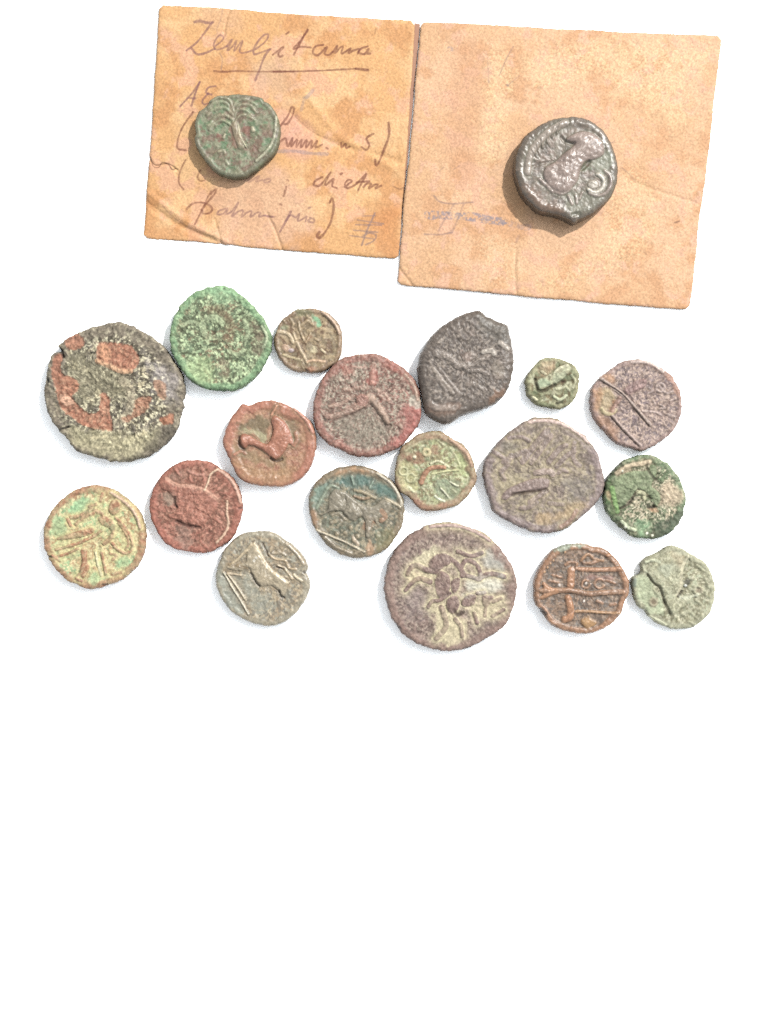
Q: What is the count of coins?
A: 20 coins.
